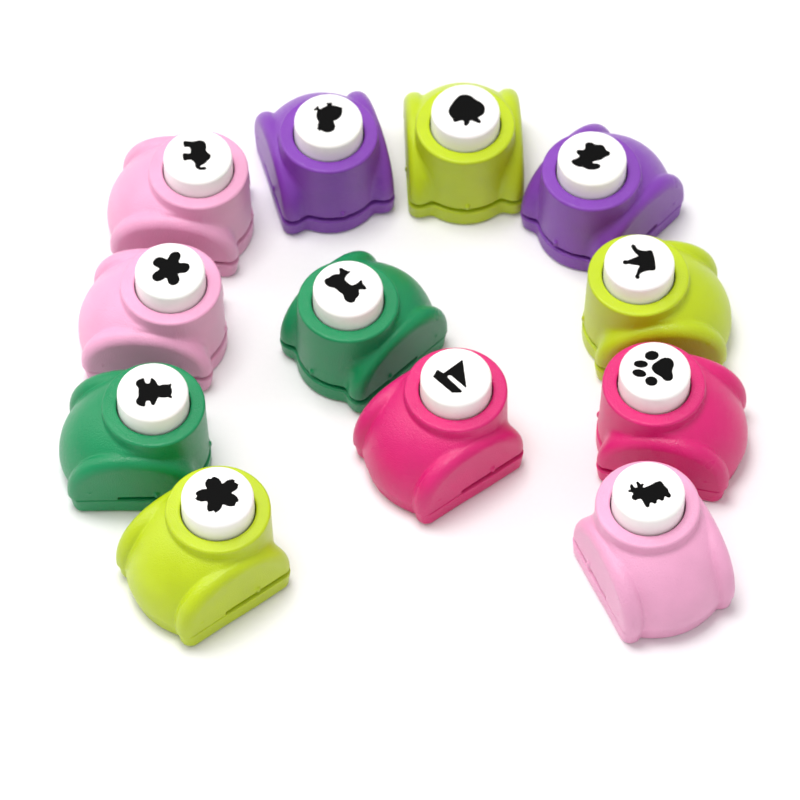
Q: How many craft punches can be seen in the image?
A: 12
